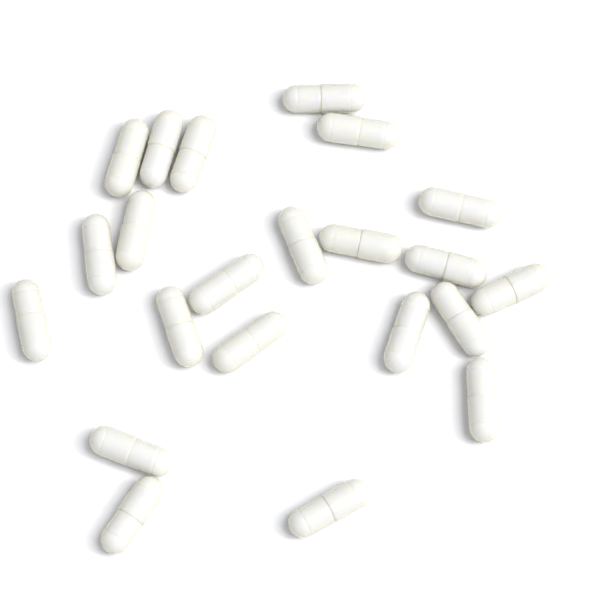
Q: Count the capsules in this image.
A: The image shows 22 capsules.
